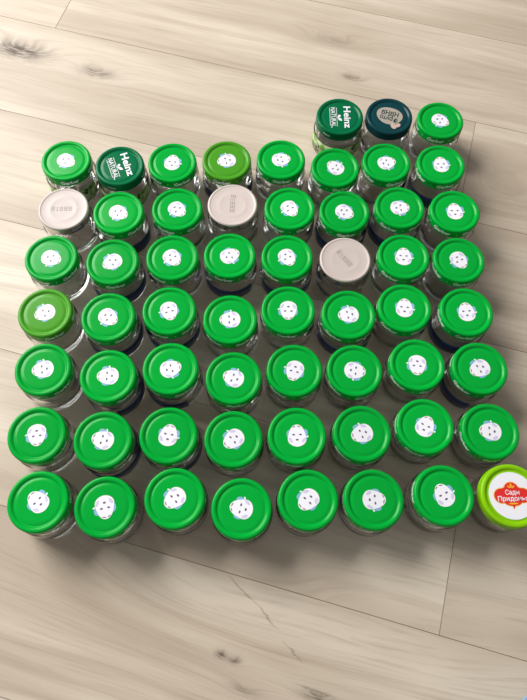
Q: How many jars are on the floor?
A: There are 59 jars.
